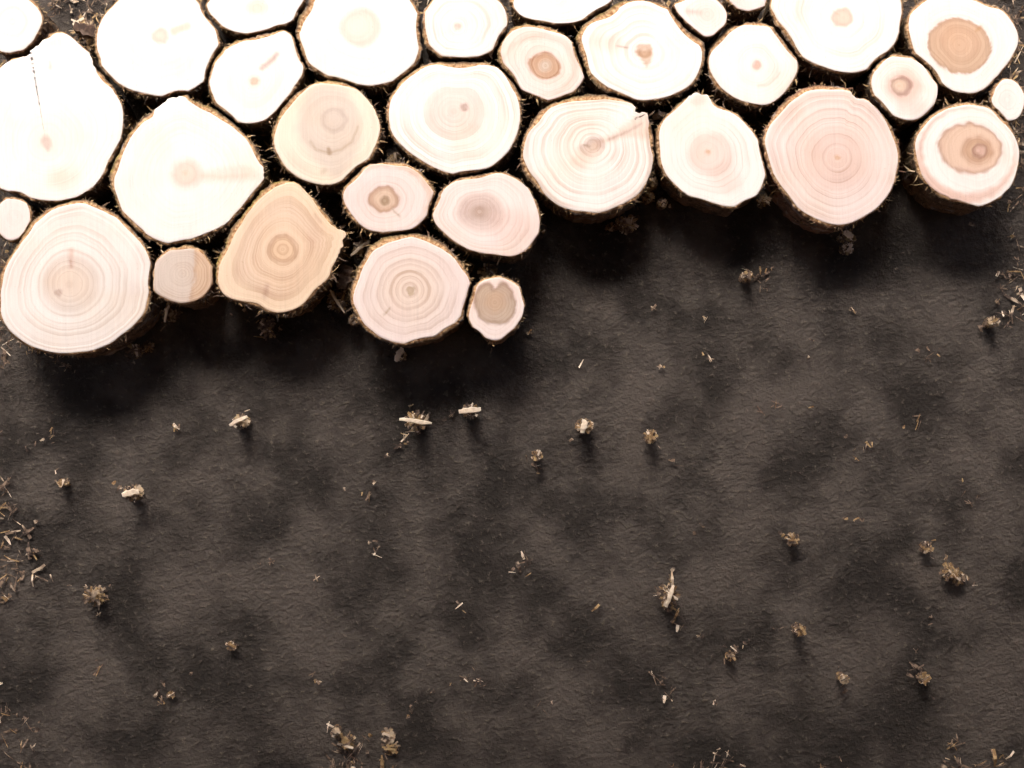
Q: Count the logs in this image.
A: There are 32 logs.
